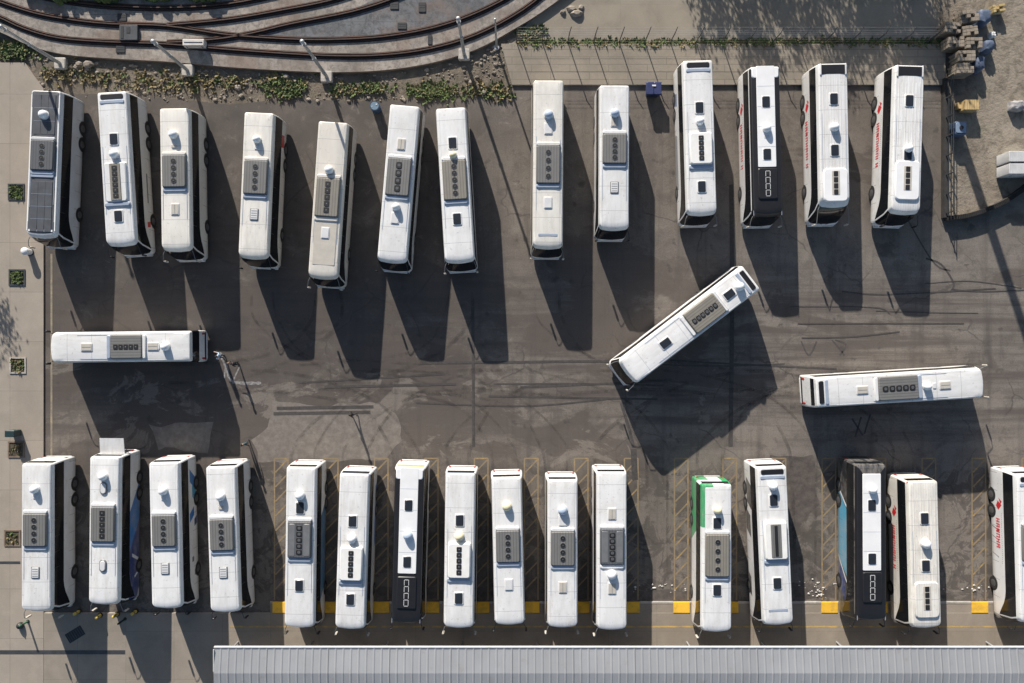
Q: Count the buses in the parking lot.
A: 32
